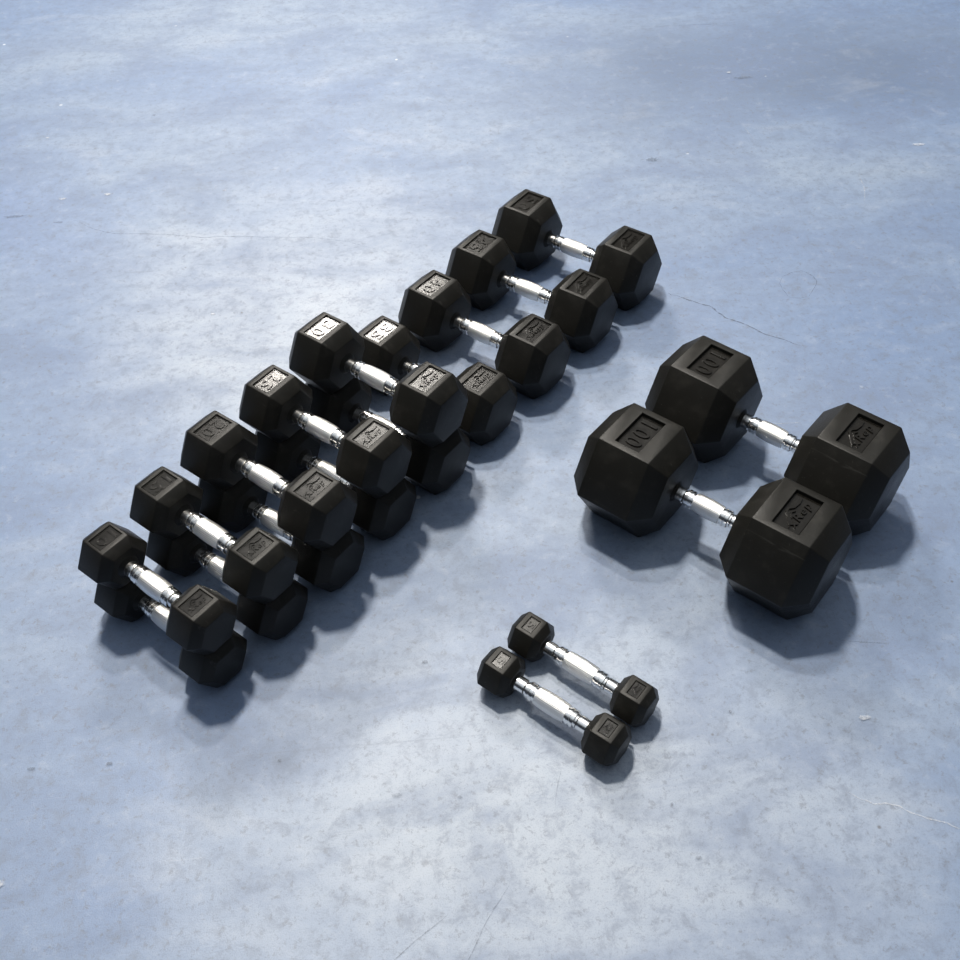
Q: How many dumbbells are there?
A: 18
